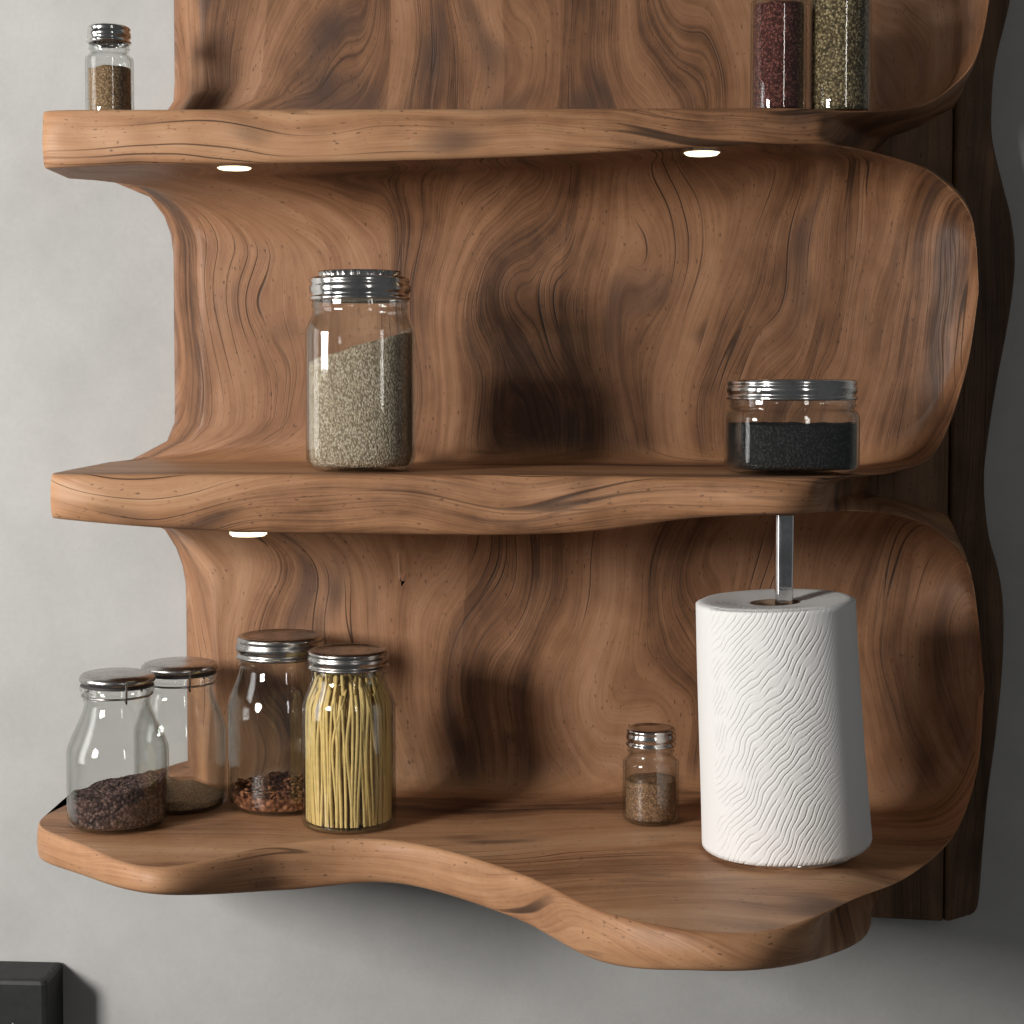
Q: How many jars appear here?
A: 10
